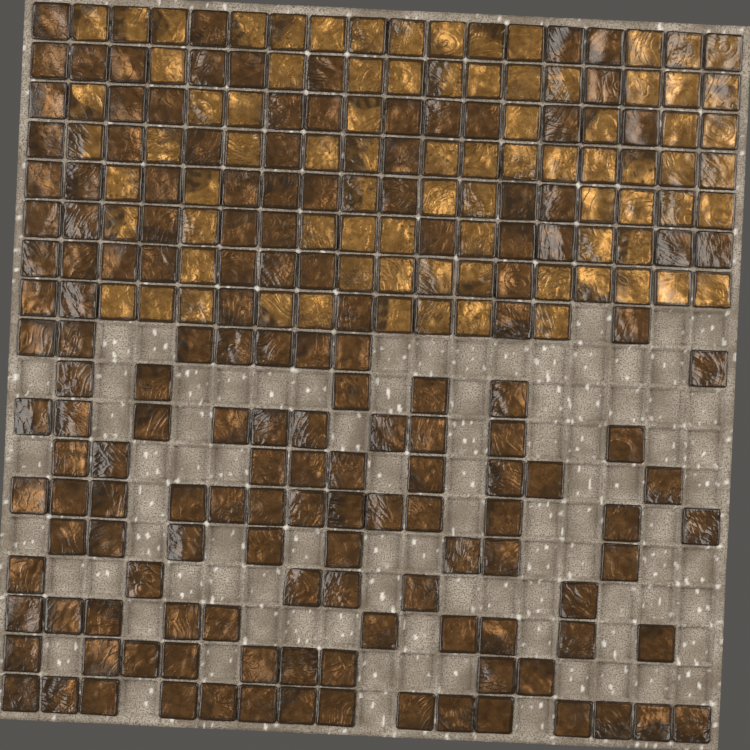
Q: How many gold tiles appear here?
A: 82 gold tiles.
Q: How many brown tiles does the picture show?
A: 152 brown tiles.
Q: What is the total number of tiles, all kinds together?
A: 234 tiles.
